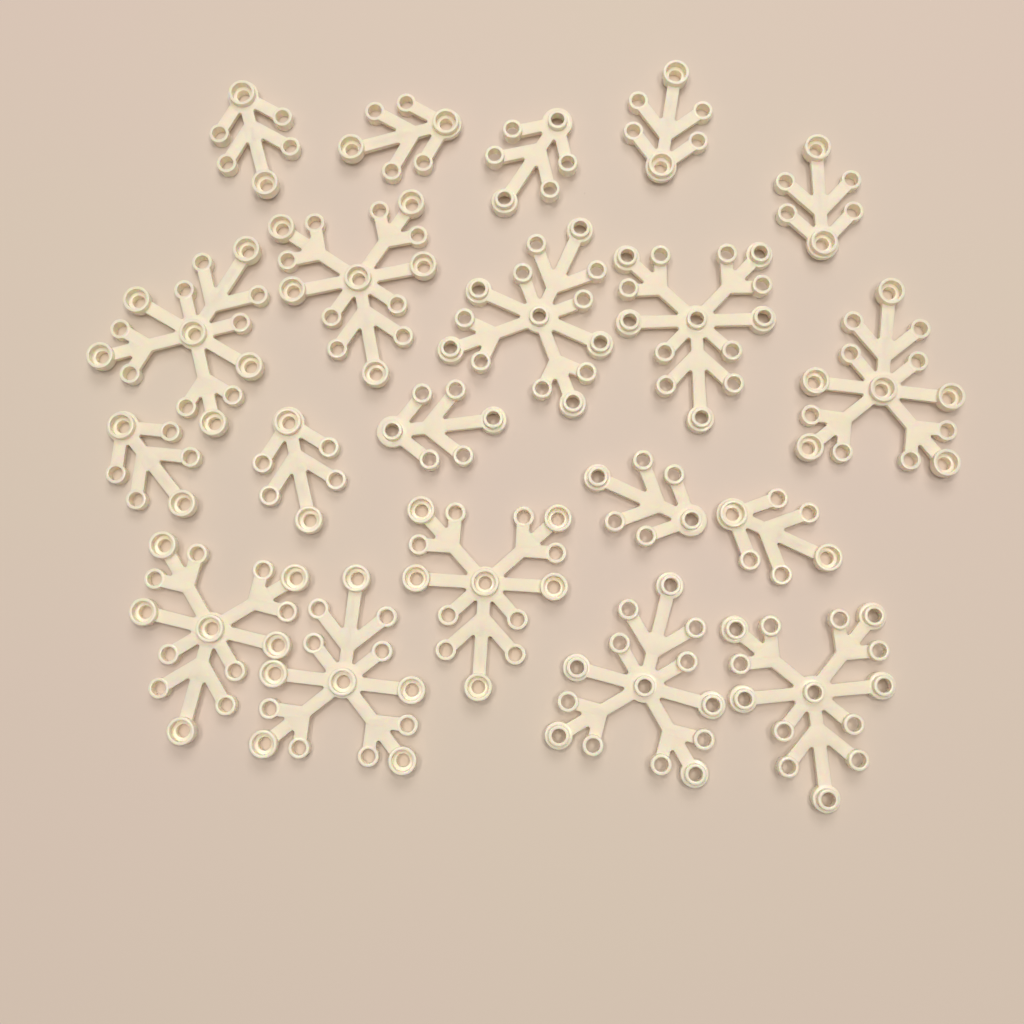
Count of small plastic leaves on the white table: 10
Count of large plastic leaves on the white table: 10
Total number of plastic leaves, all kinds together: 20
